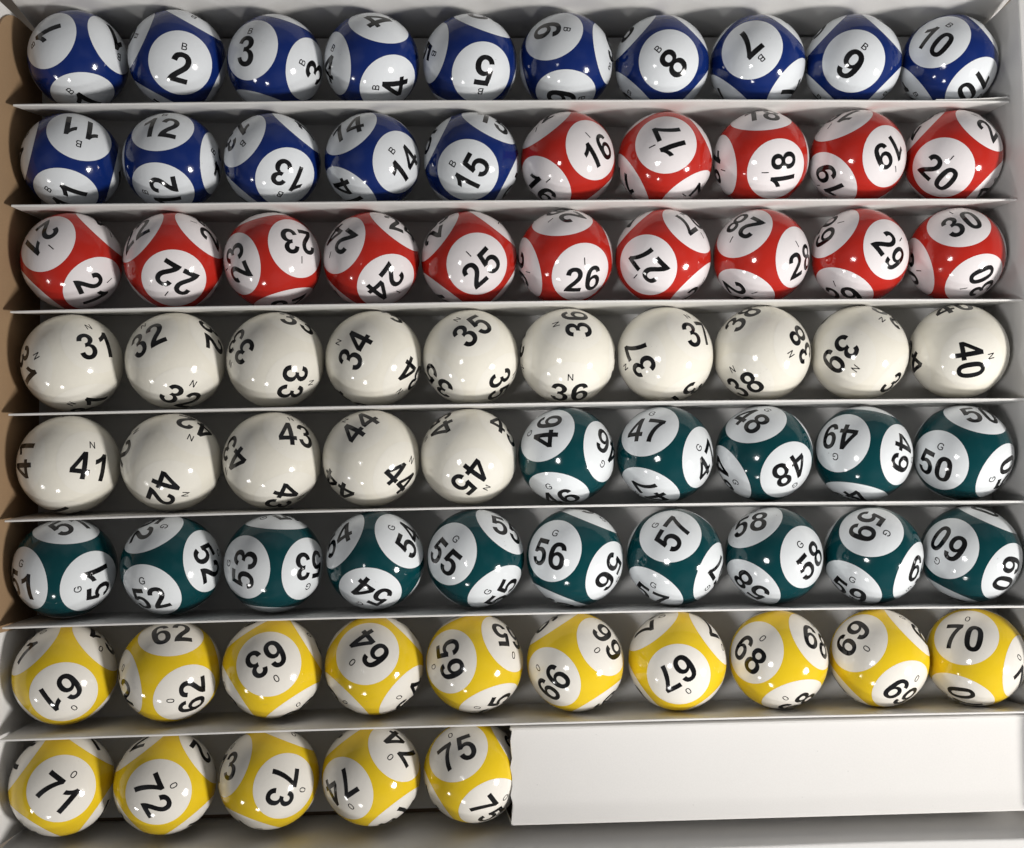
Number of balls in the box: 75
